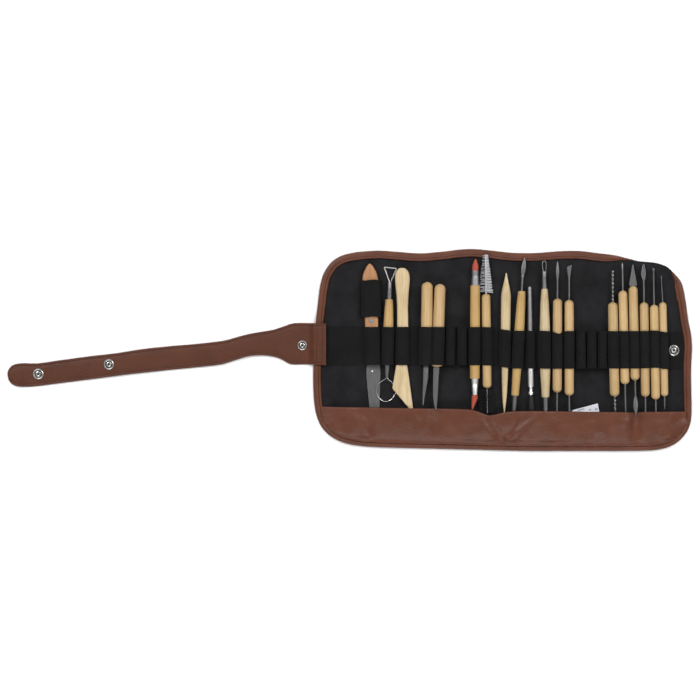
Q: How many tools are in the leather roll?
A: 19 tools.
